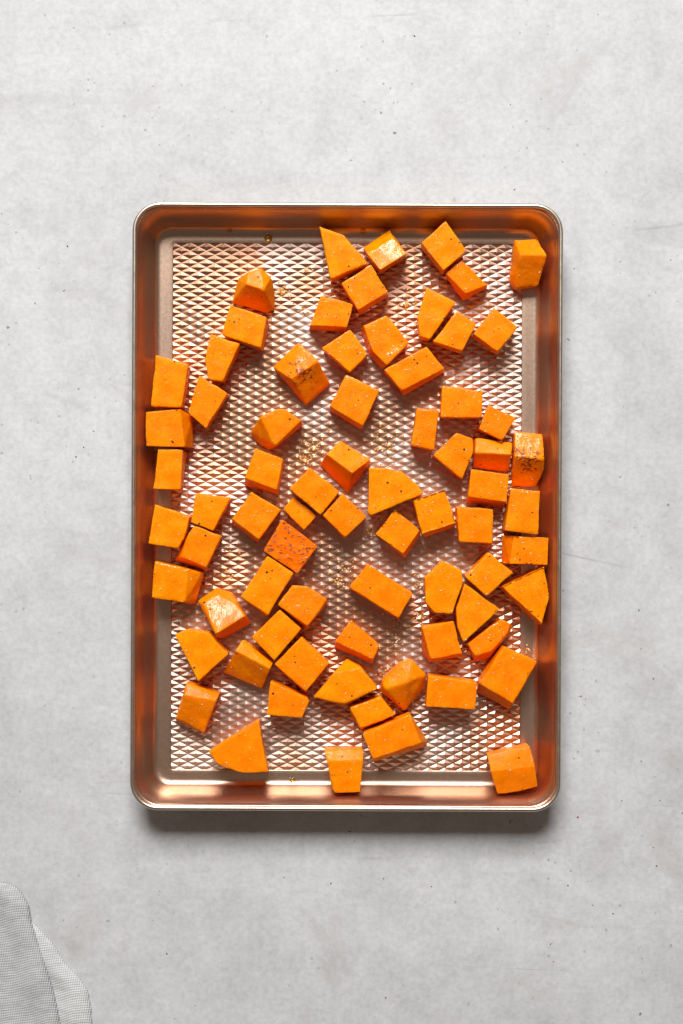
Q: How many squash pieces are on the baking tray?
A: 73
